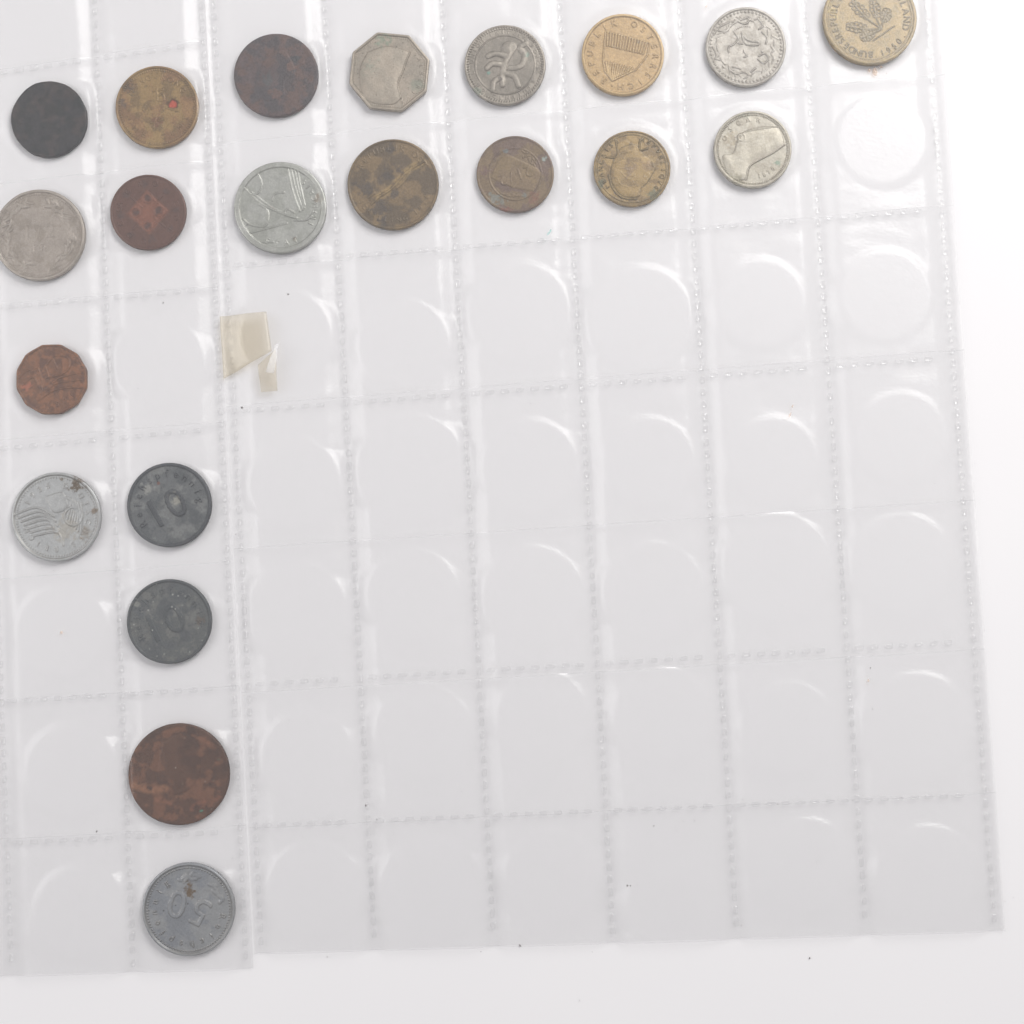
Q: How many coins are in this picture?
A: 21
